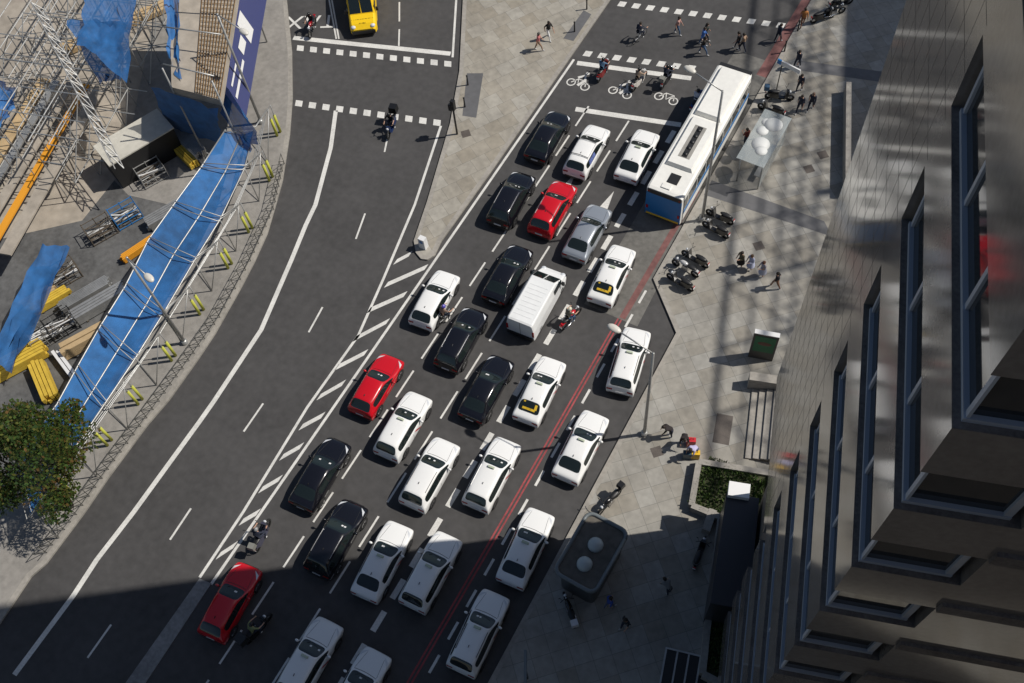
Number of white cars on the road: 16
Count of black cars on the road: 7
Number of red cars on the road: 3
